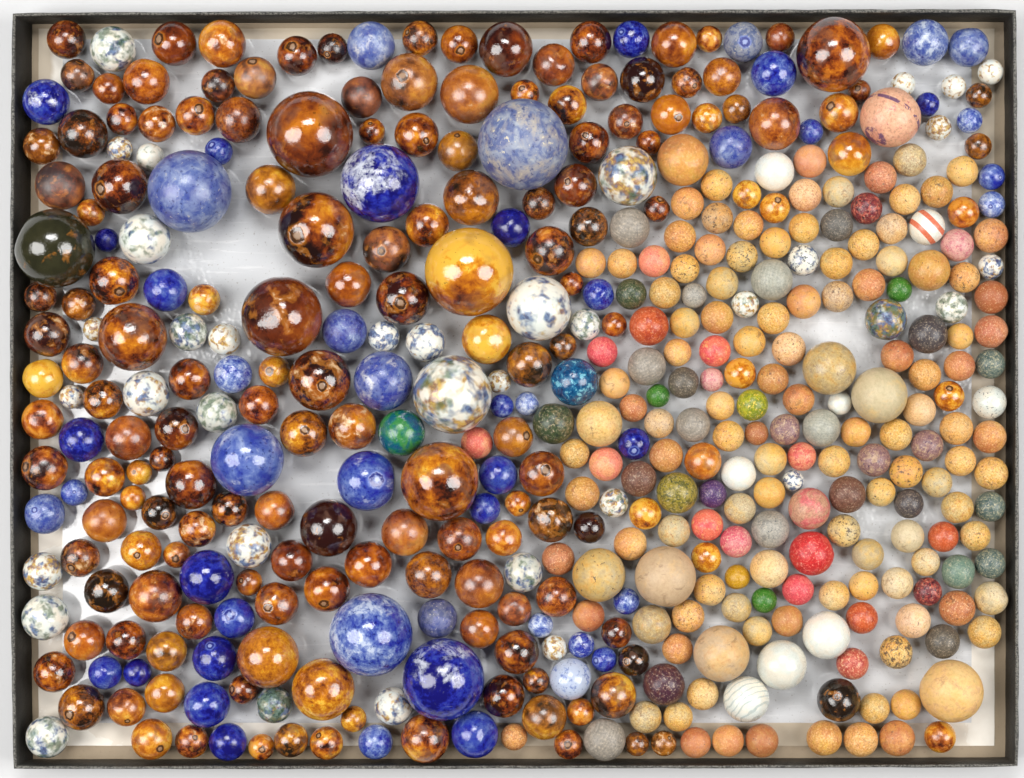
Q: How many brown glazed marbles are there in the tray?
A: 167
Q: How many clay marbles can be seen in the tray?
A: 167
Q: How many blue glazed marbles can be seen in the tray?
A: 53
